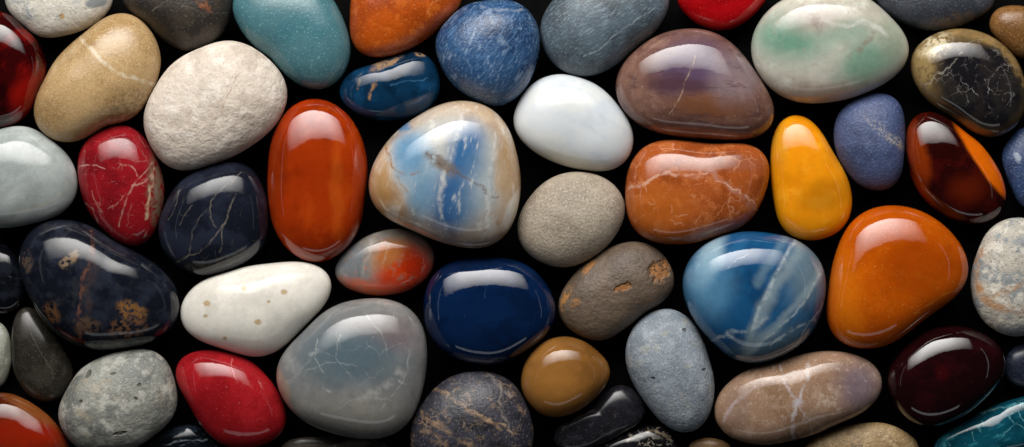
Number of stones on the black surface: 56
